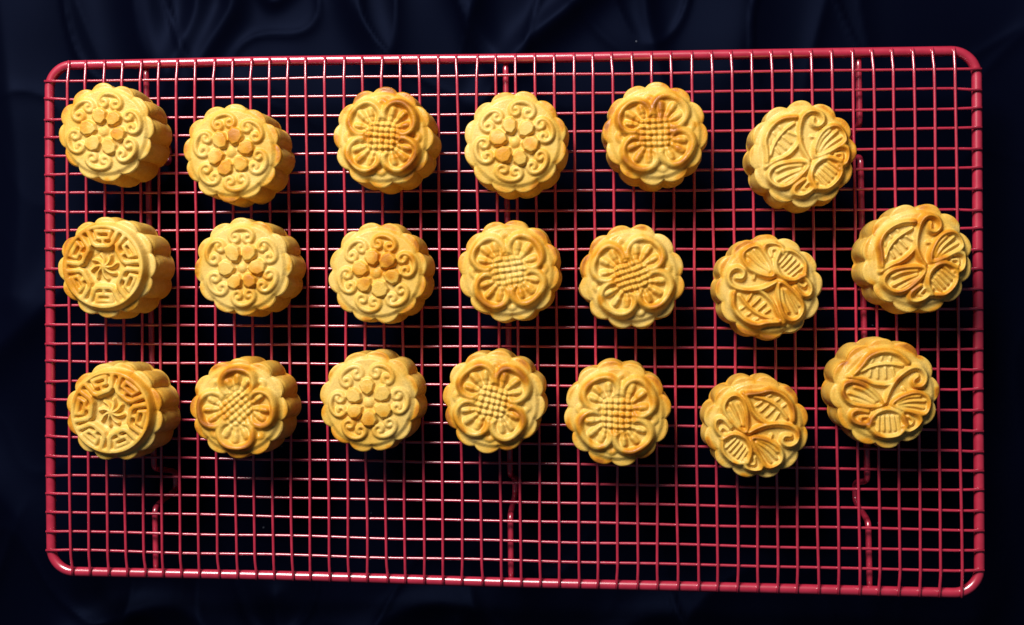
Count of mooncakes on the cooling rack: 20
